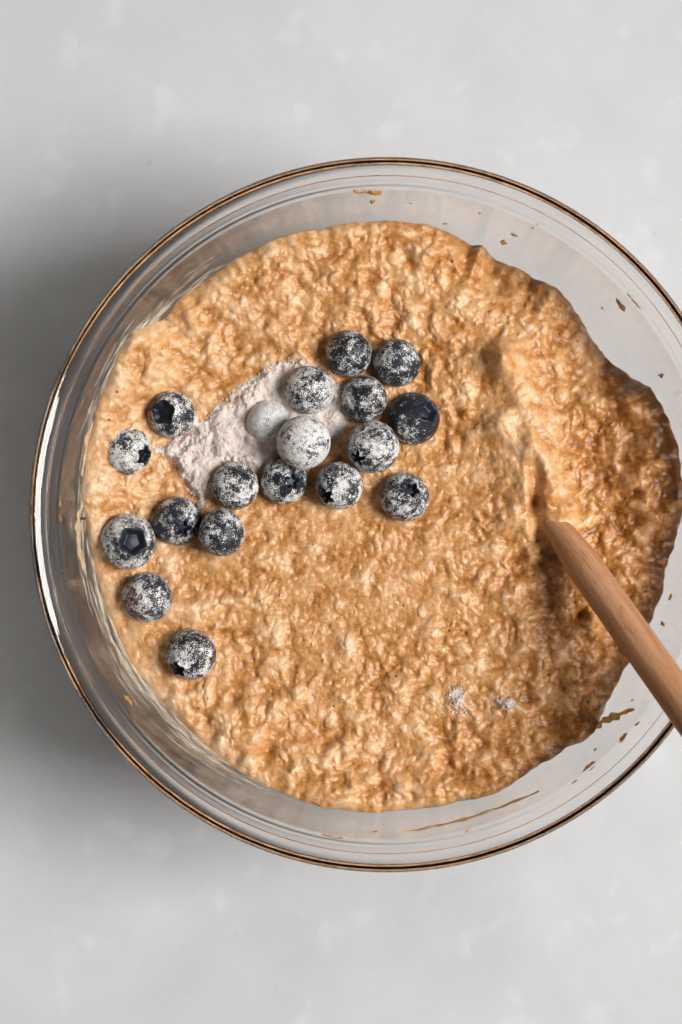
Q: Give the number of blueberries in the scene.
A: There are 19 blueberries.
